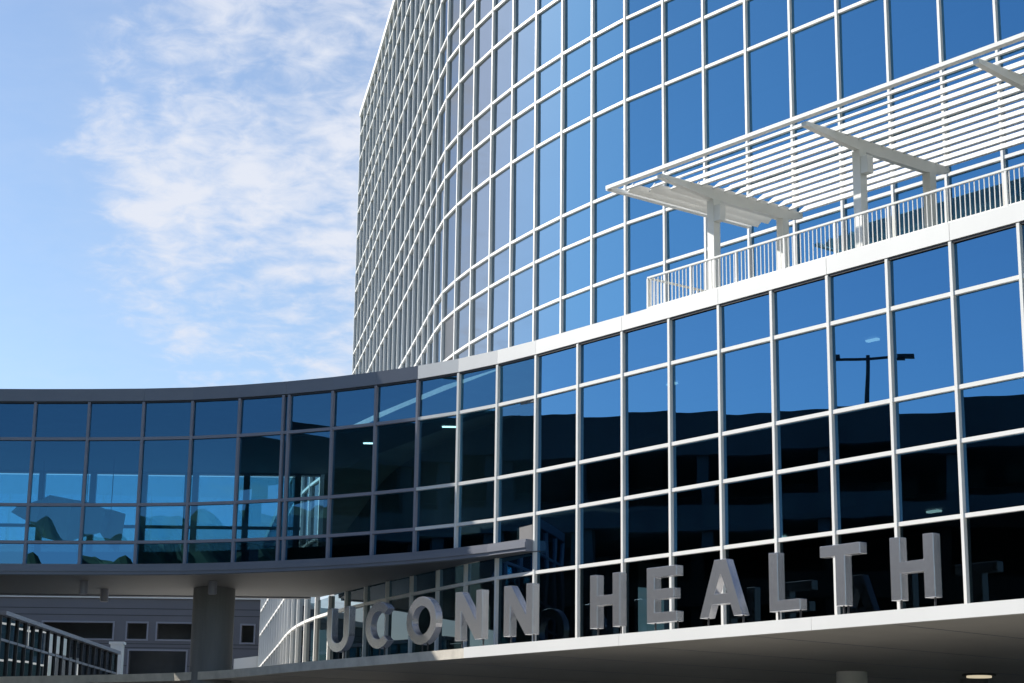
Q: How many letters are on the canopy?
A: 11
